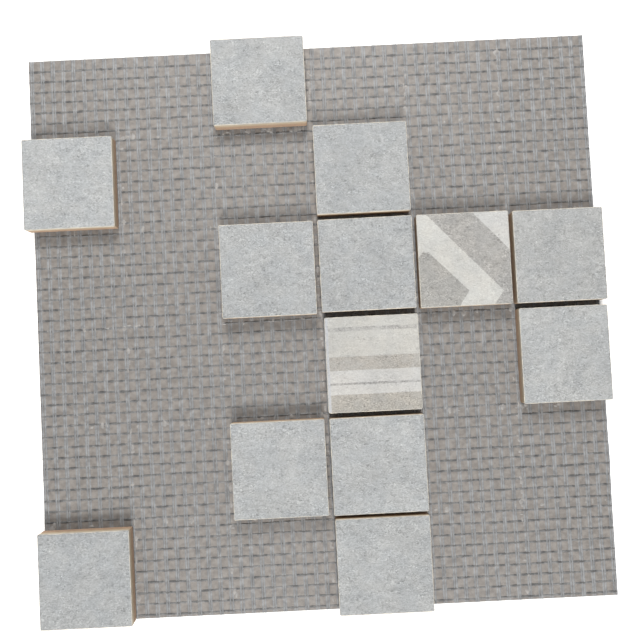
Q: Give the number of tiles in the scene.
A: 13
